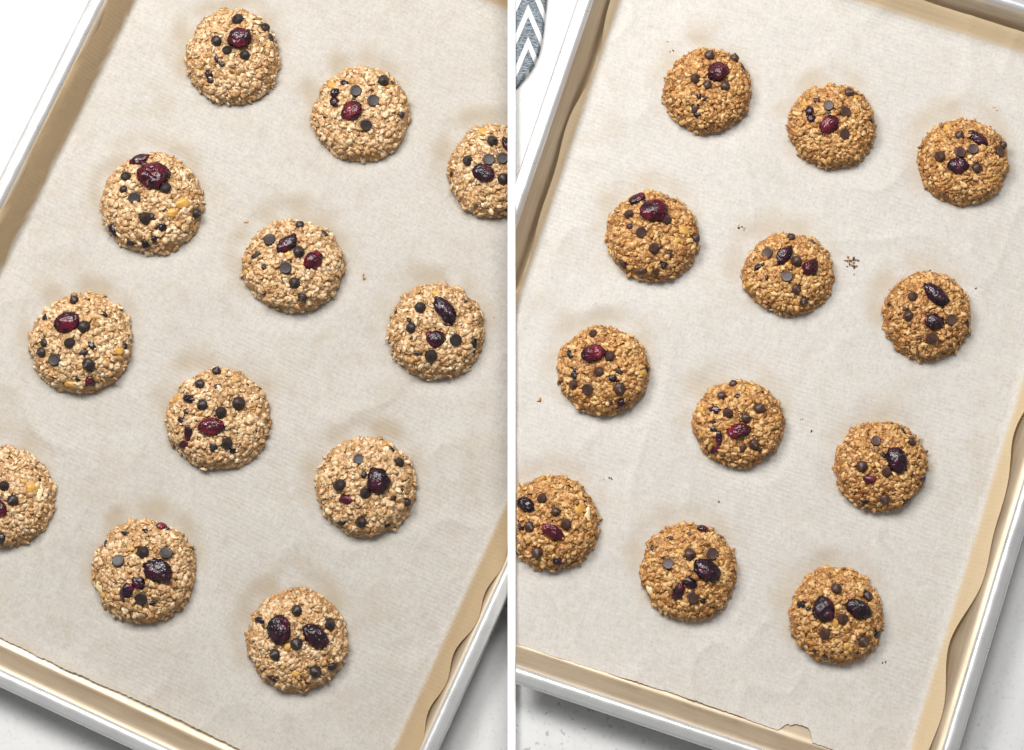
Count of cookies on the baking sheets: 24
